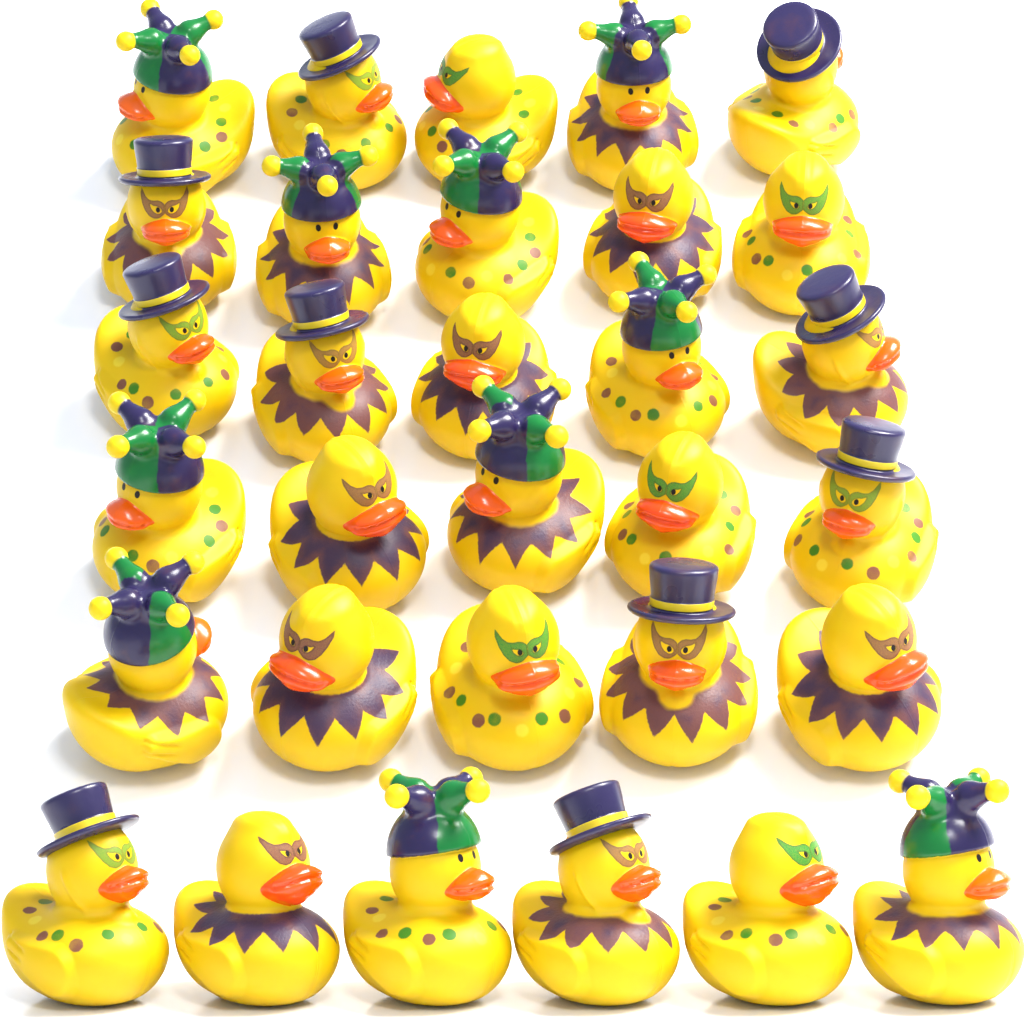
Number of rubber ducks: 31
